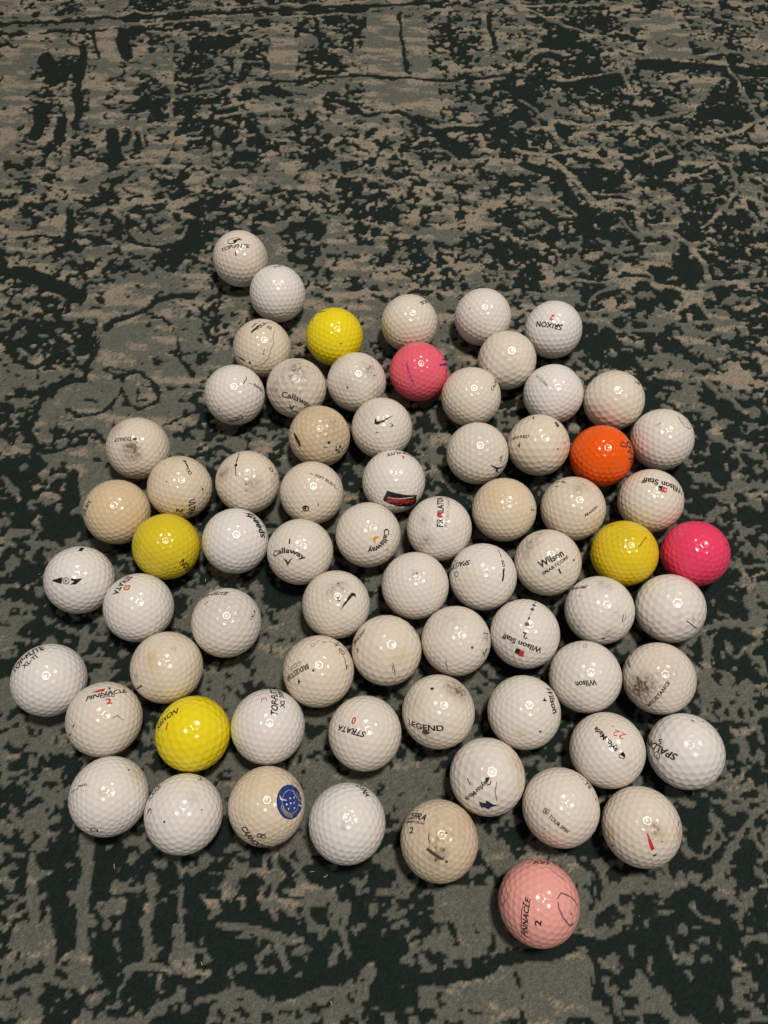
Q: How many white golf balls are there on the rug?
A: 63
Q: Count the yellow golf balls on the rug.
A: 4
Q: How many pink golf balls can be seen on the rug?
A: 3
